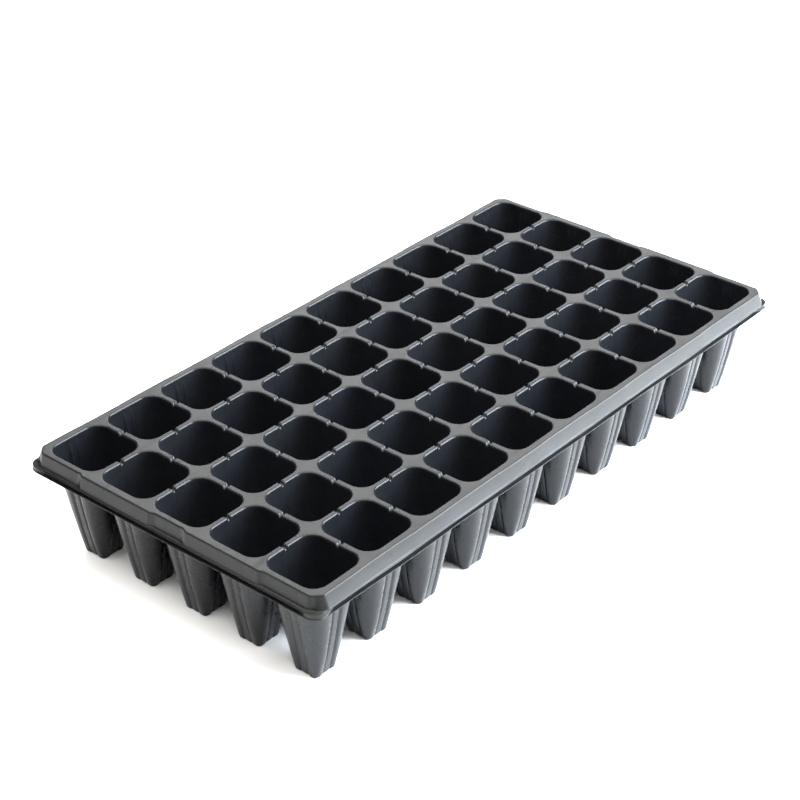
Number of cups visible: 50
